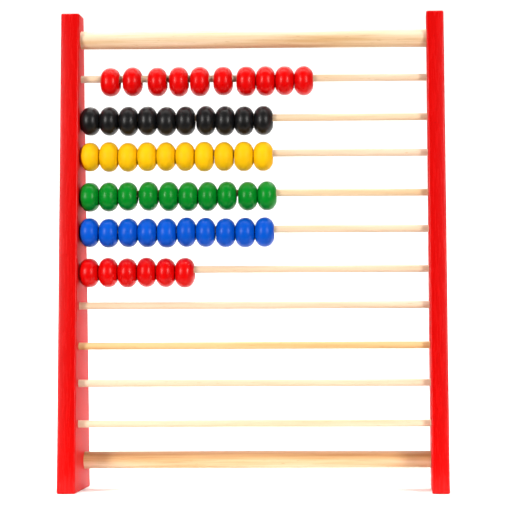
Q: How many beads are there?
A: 56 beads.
